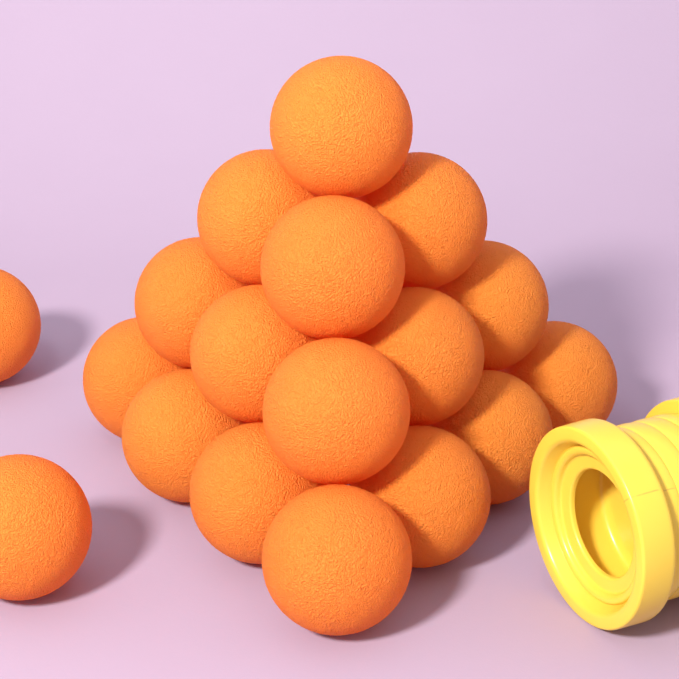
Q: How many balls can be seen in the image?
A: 18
